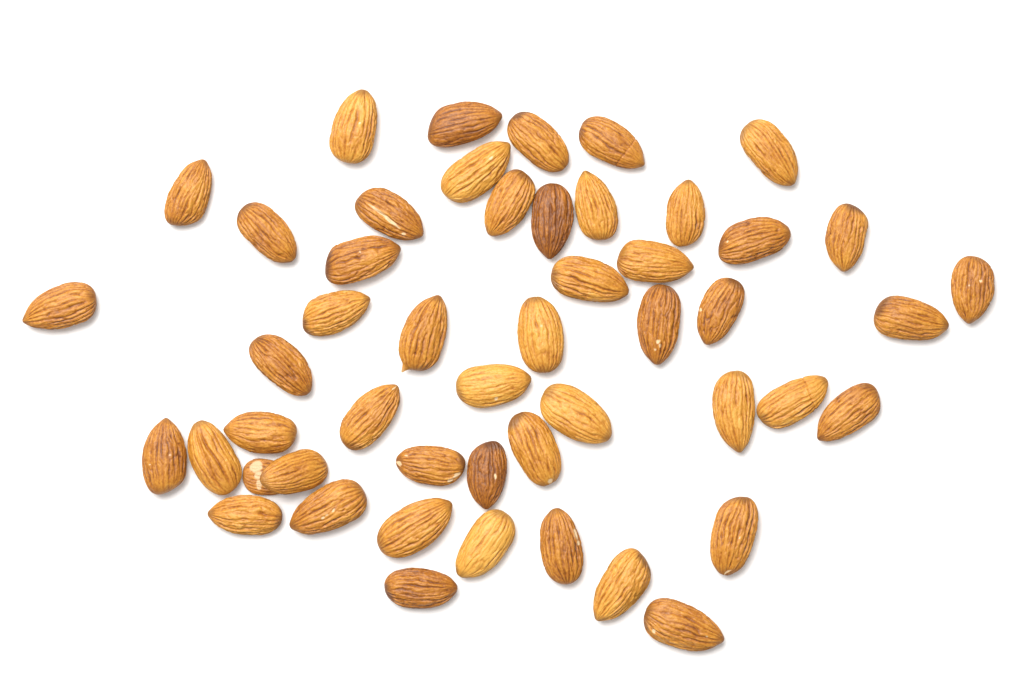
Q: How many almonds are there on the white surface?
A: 50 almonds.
